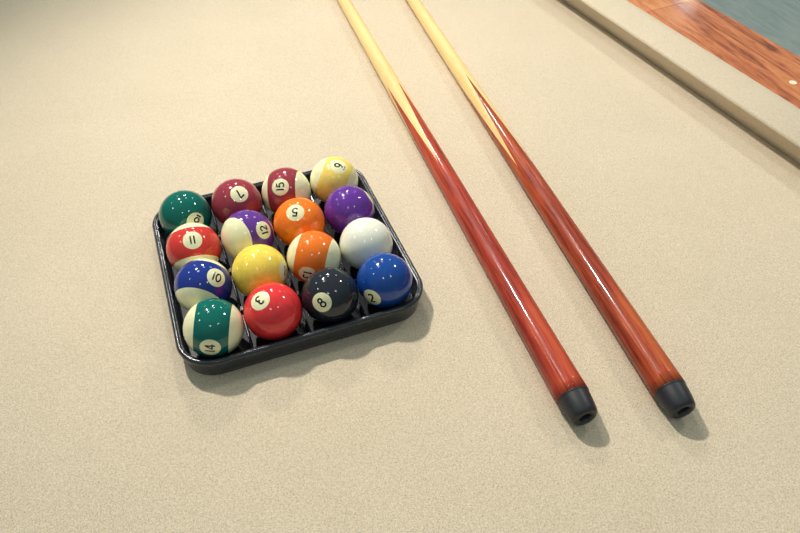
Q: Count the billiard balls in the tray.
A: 16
